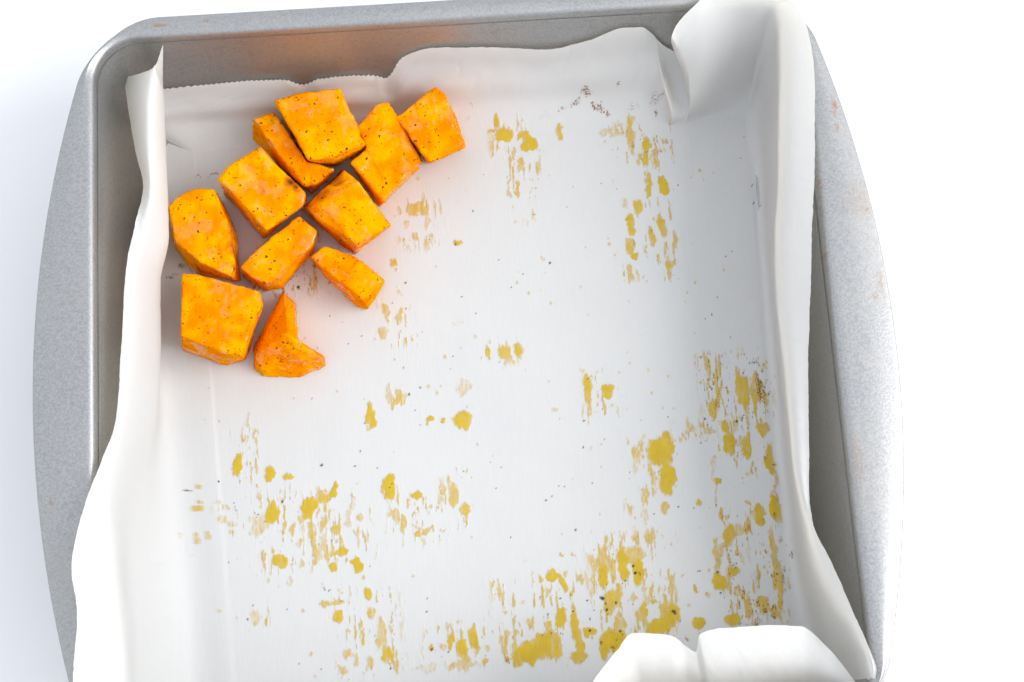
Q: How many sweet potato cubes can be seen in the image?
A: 11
